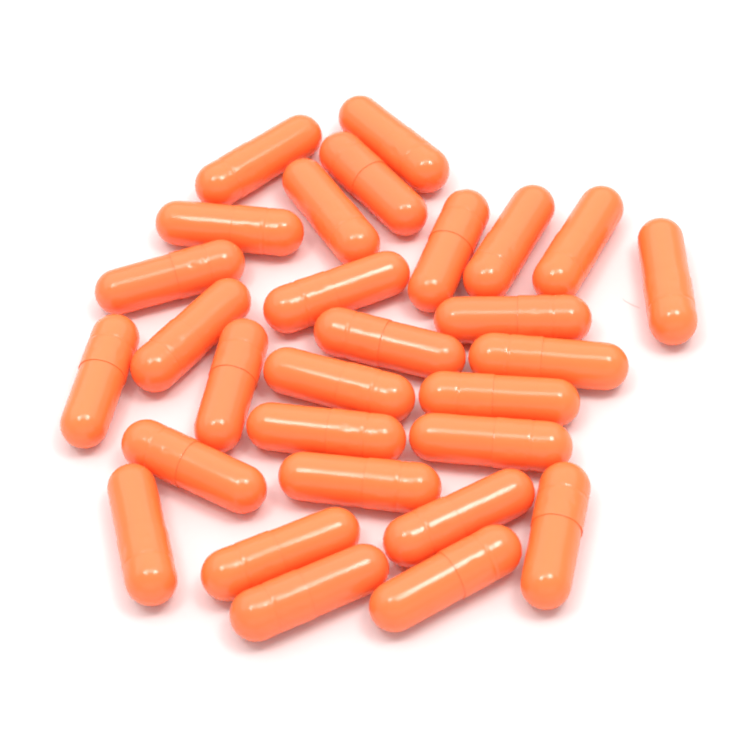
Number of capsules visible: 29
